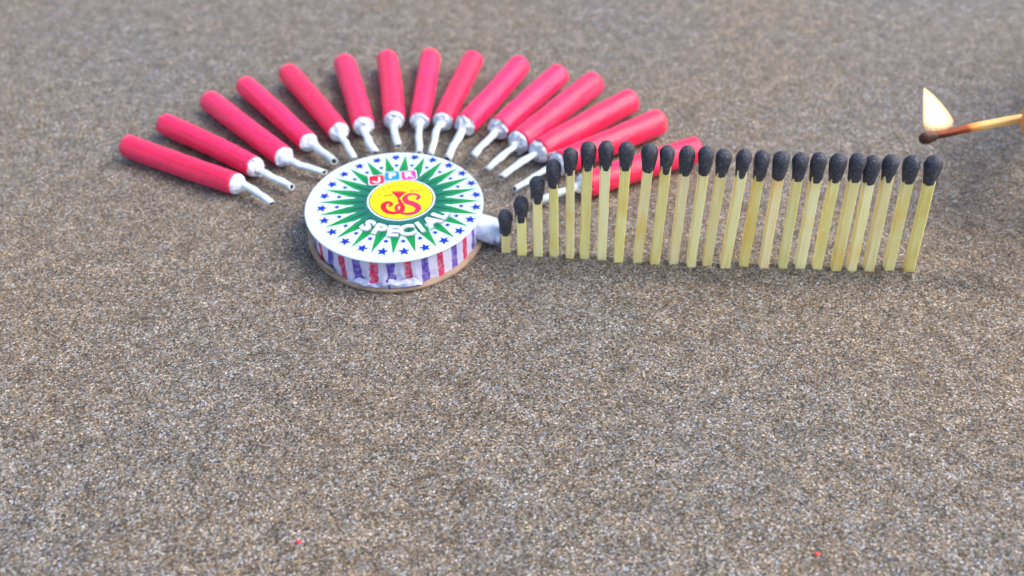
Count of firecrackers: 15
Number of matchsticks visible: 25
